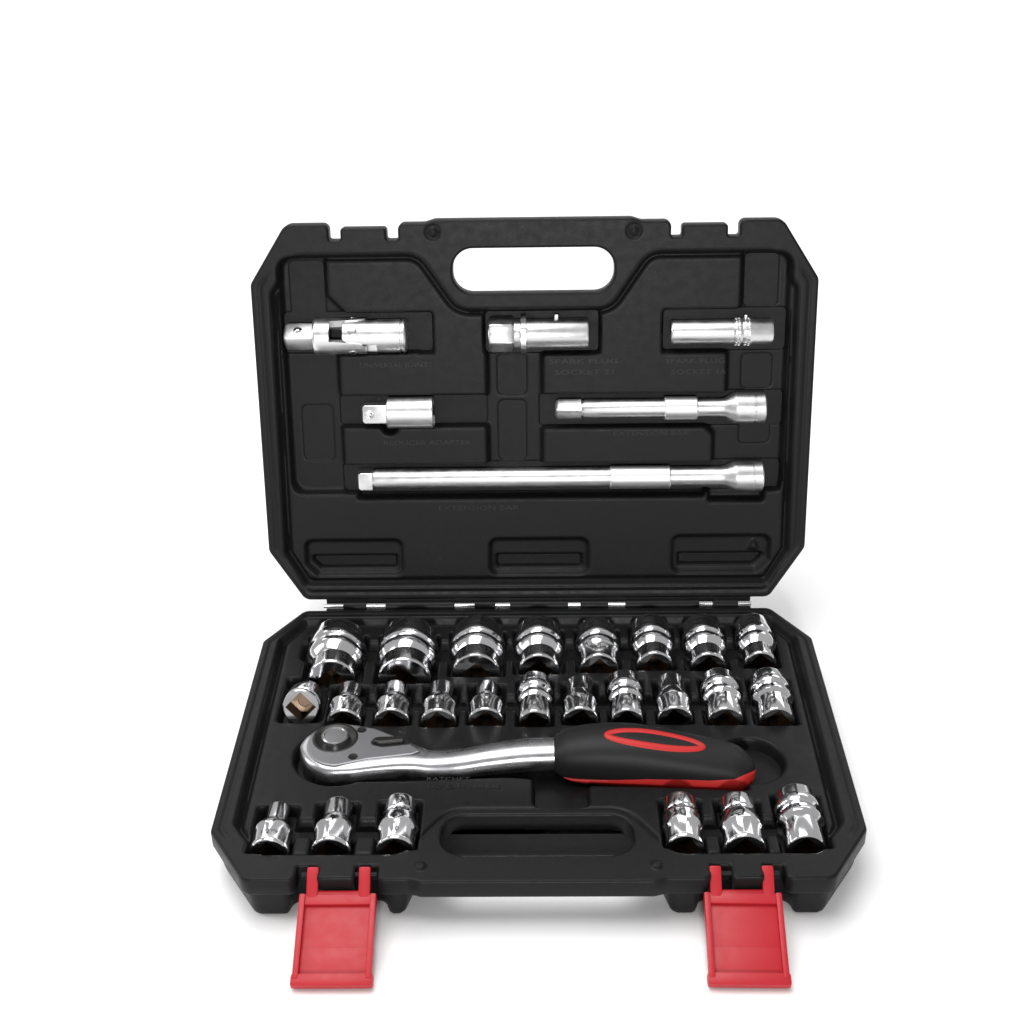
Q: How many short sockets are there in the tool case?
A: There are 25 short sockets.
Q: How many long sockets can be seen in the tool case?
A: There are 2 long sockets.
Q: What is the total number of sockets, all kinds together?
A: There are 27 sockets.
